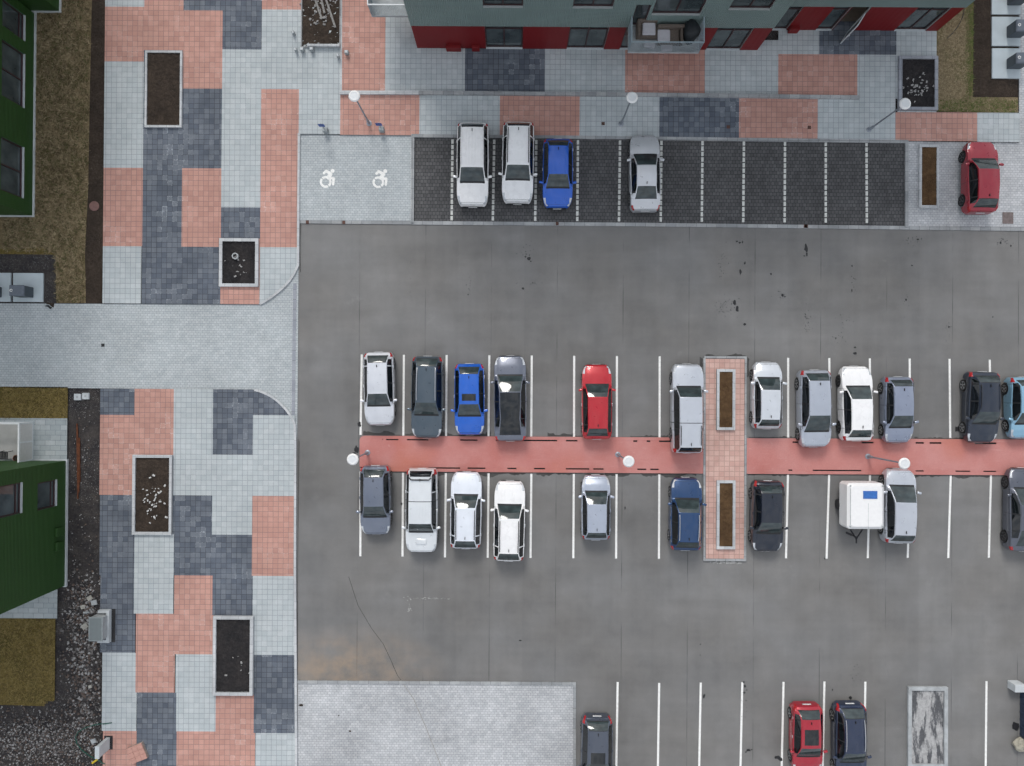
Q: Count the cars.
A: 29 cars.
